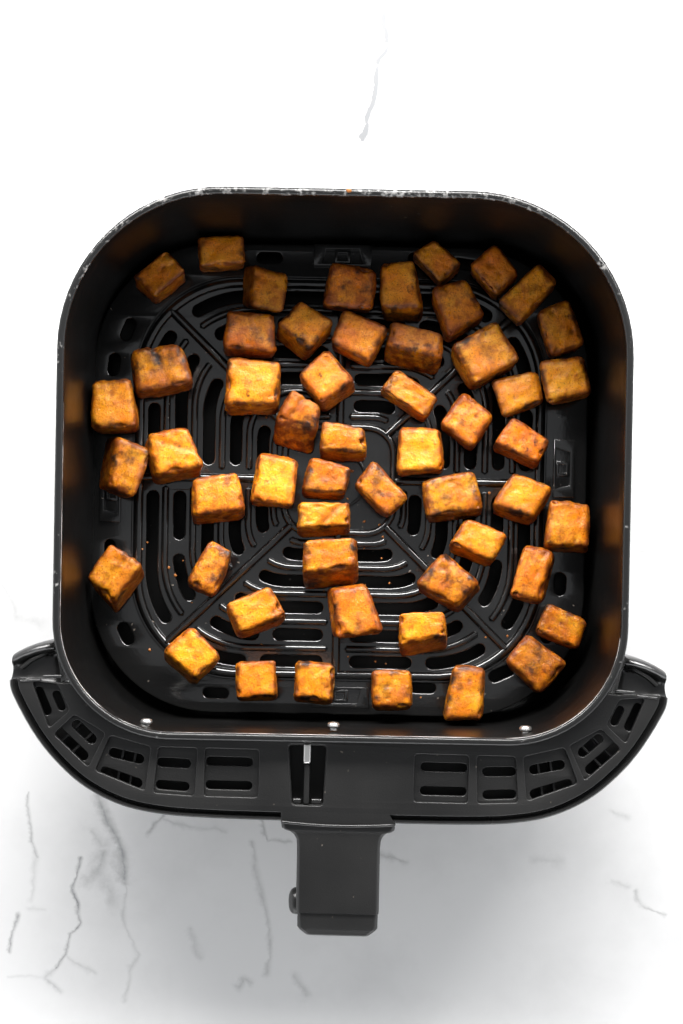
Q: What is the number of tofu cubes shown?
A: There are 53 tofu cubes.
